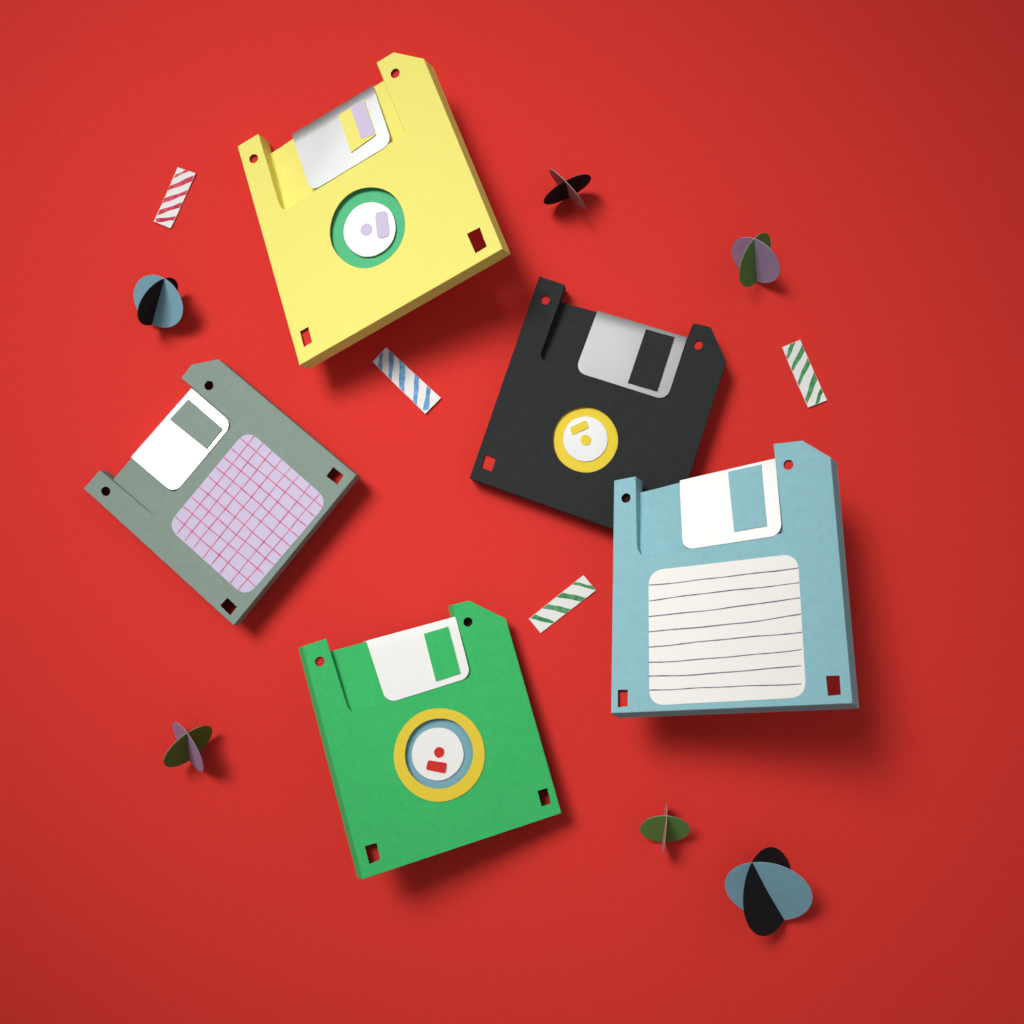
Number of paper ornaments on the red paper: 6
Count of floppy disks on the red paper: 5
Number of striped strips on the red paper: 4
